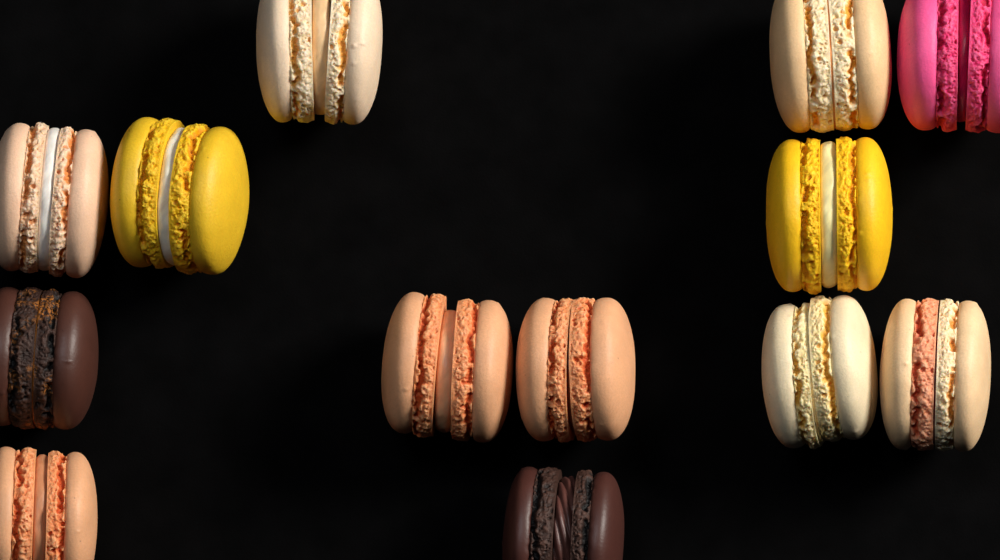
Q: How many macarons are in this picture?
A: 13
